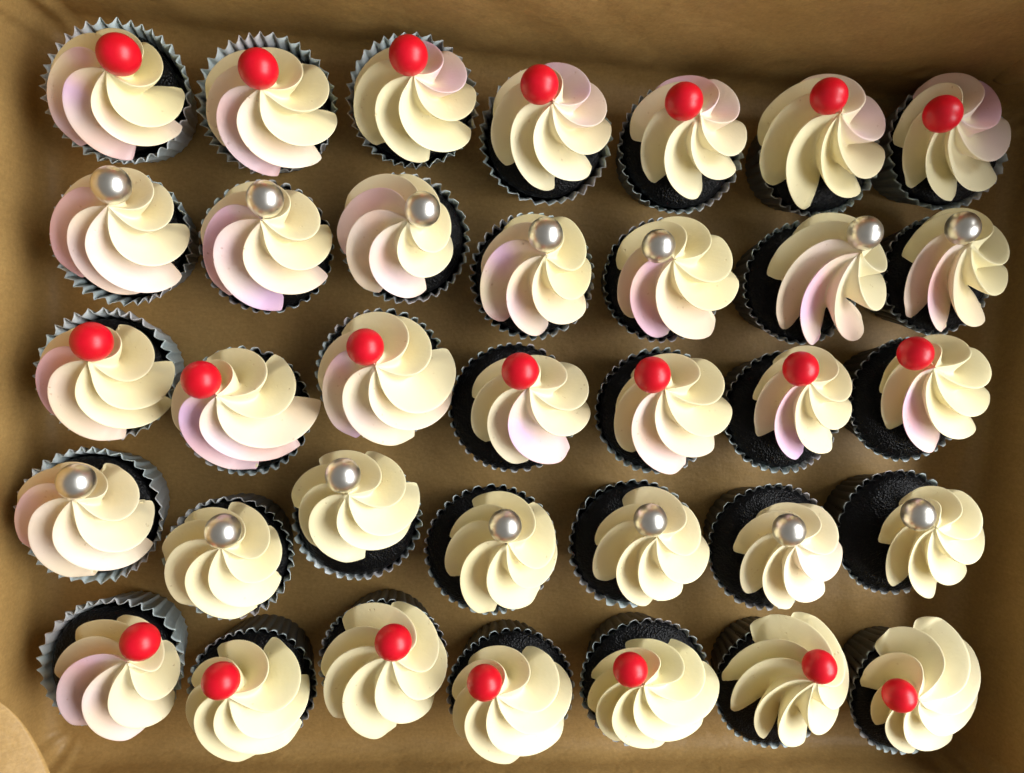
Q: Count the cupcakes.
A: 35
